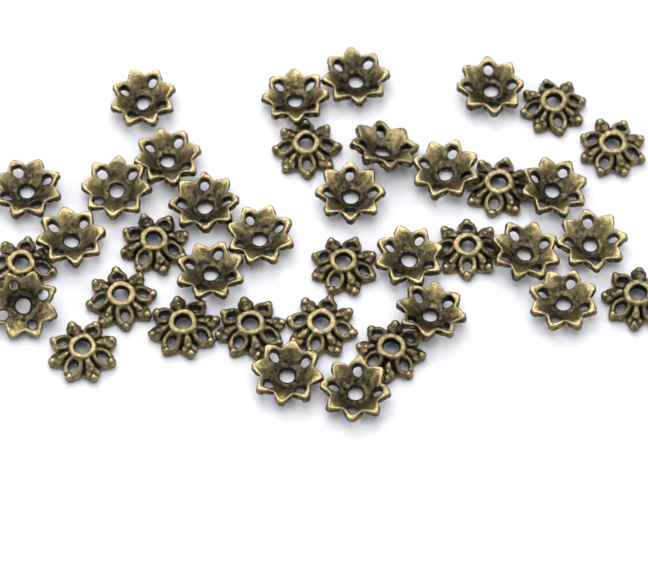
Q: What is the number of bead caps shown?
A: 38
